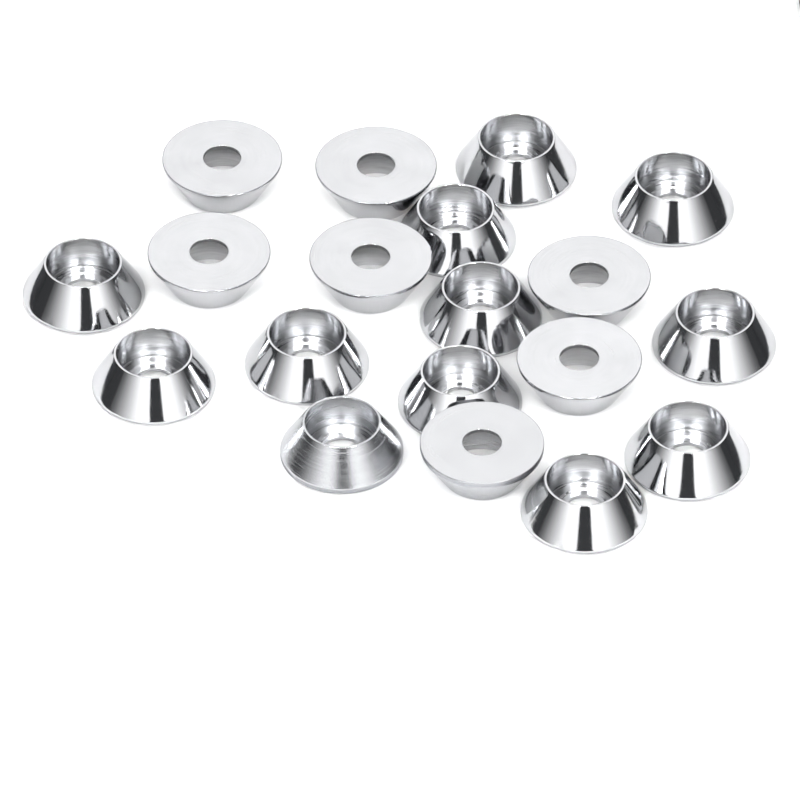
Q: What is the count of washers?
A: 19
